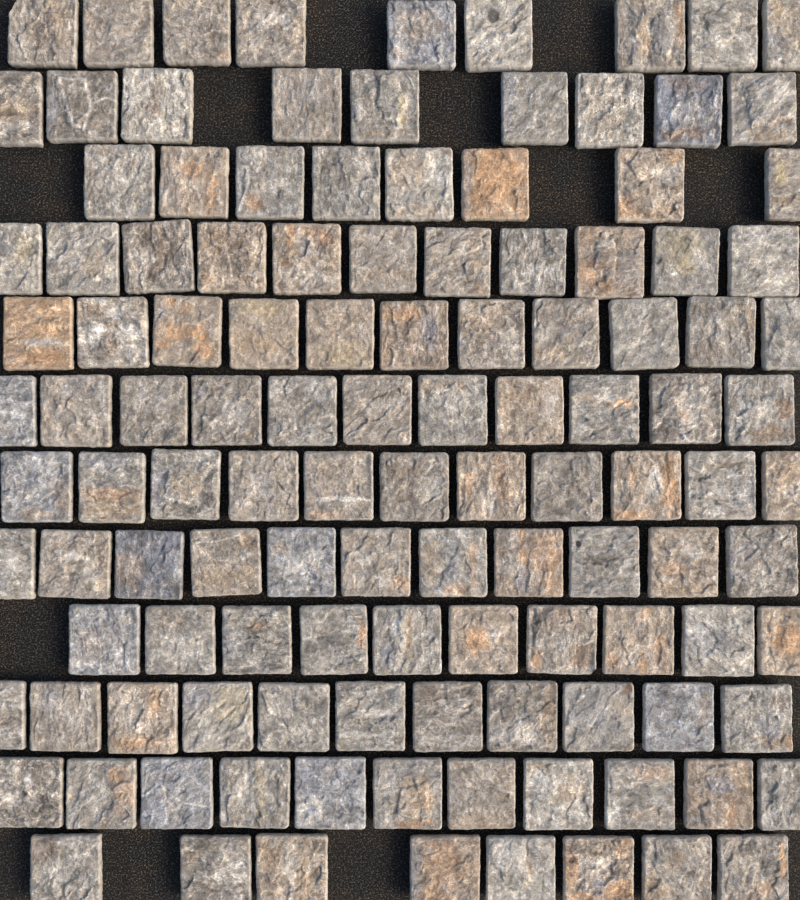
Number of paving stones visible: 121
